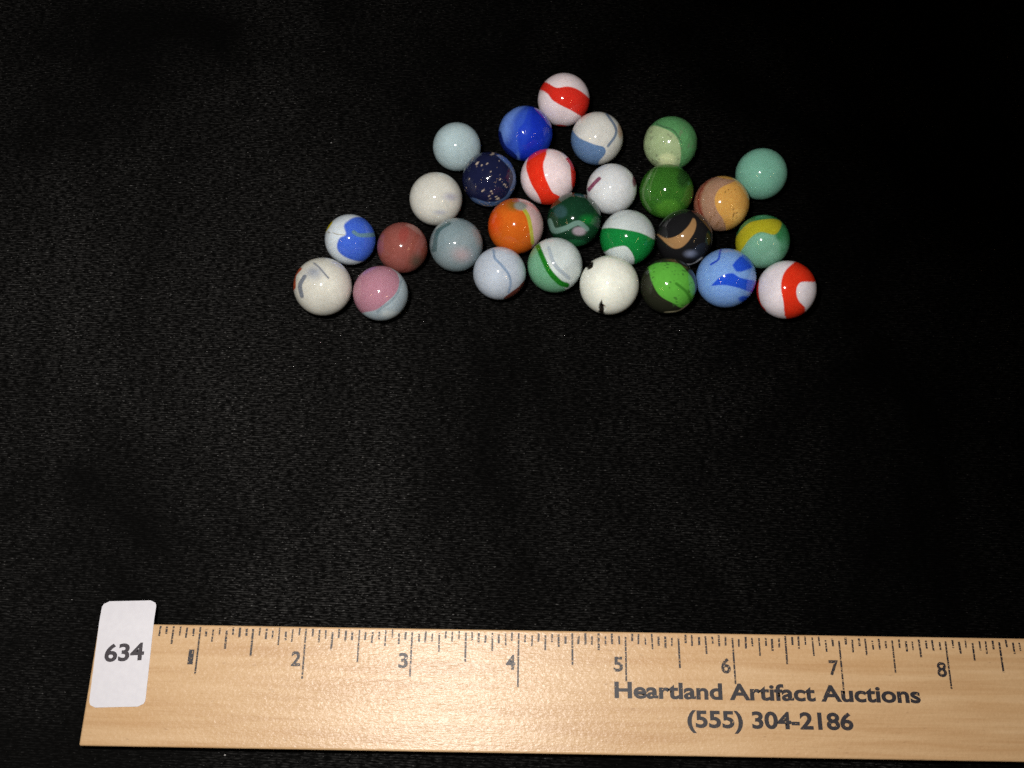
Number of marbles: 28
